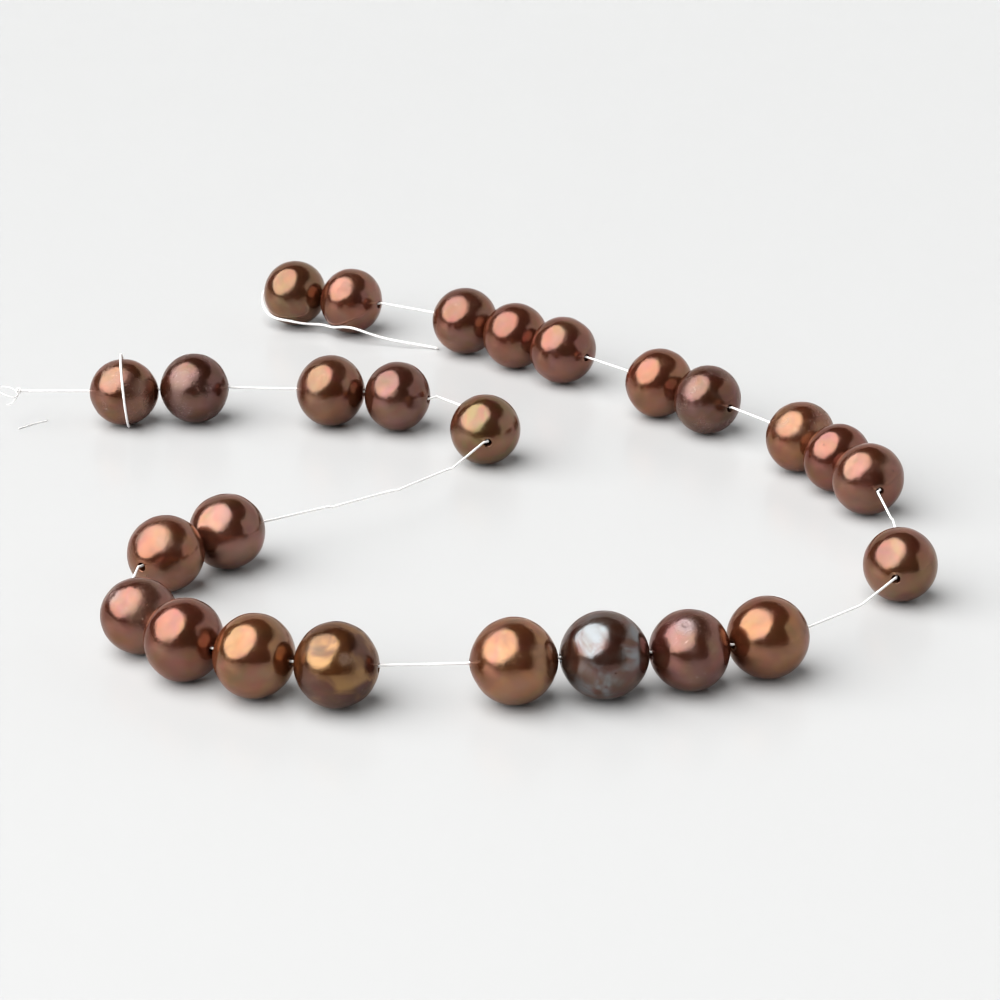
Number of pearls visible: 26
